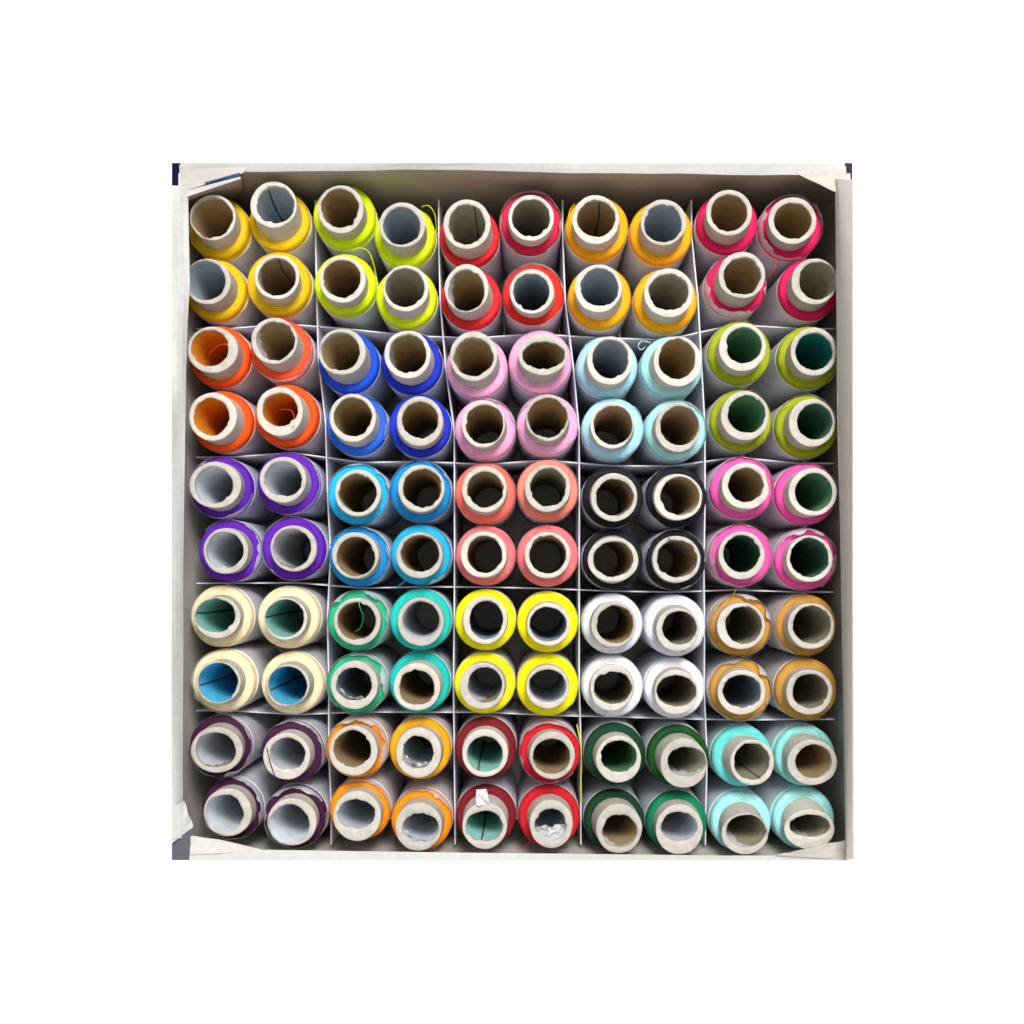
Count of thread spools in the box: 100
